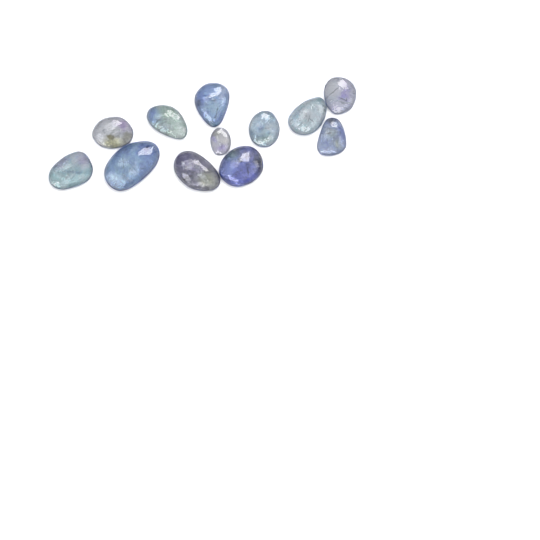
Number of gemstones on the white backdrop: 12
